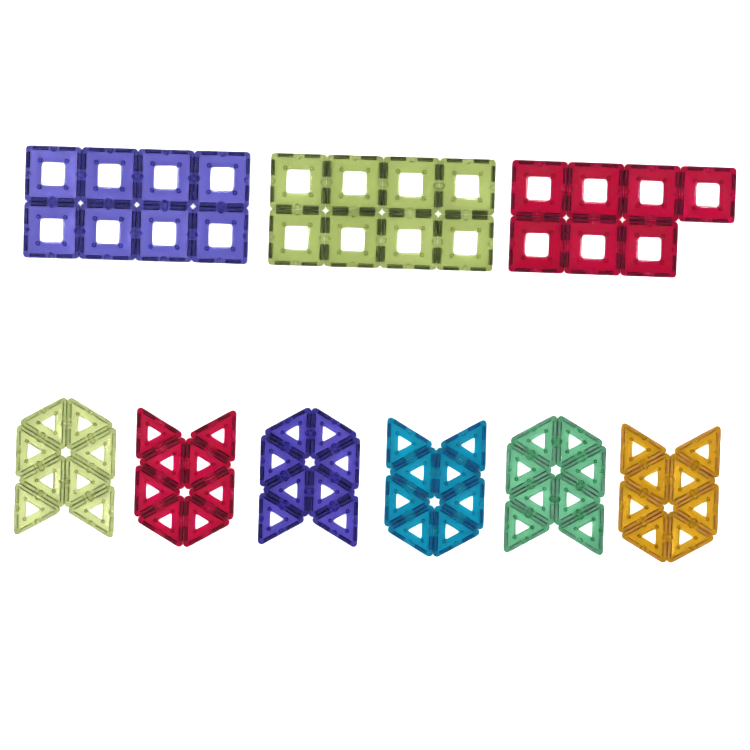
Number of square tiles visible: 23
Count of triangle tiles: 48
